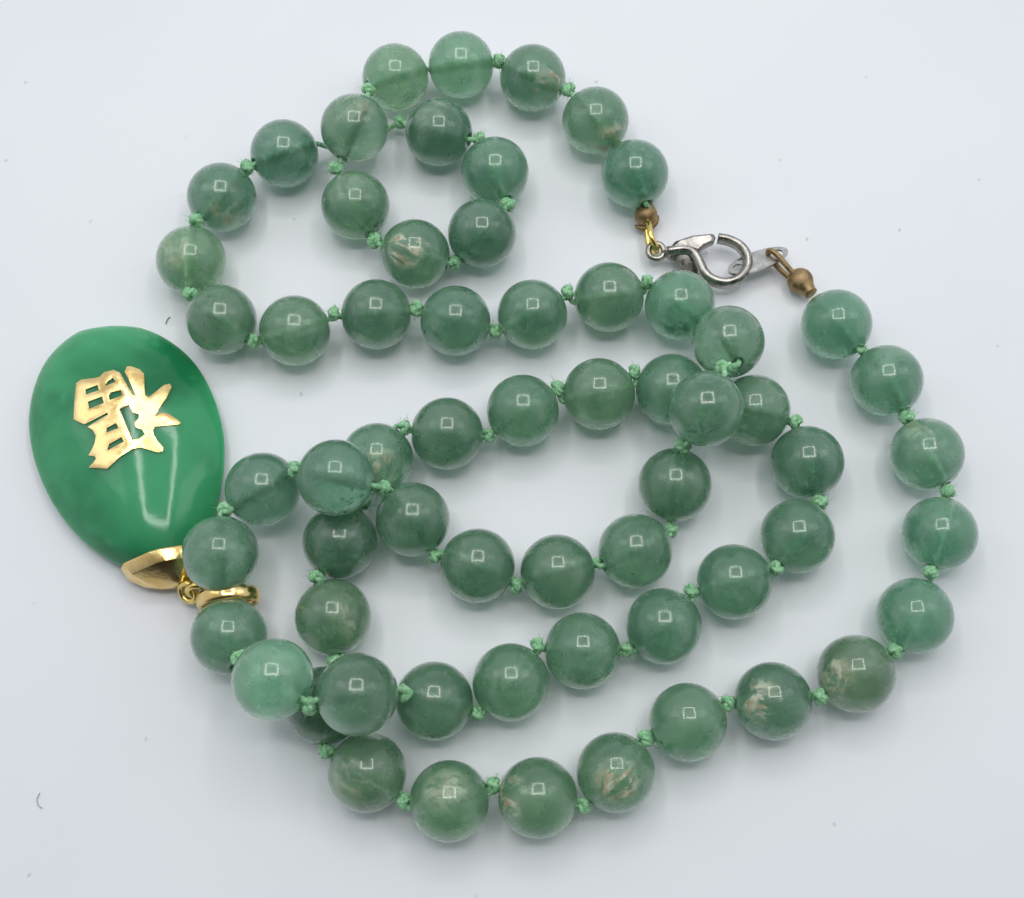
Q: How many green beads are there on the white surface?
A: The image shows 62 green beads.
